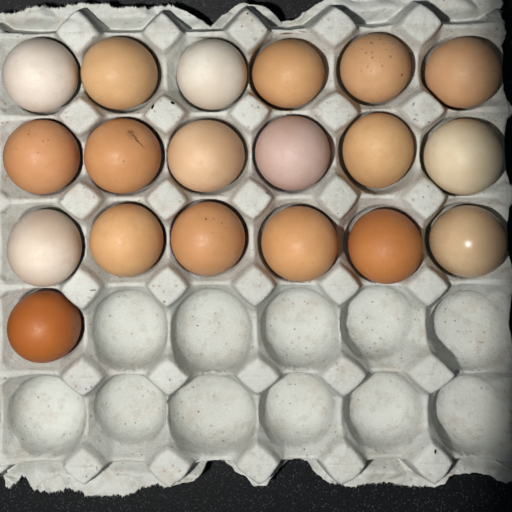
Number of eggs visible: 19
